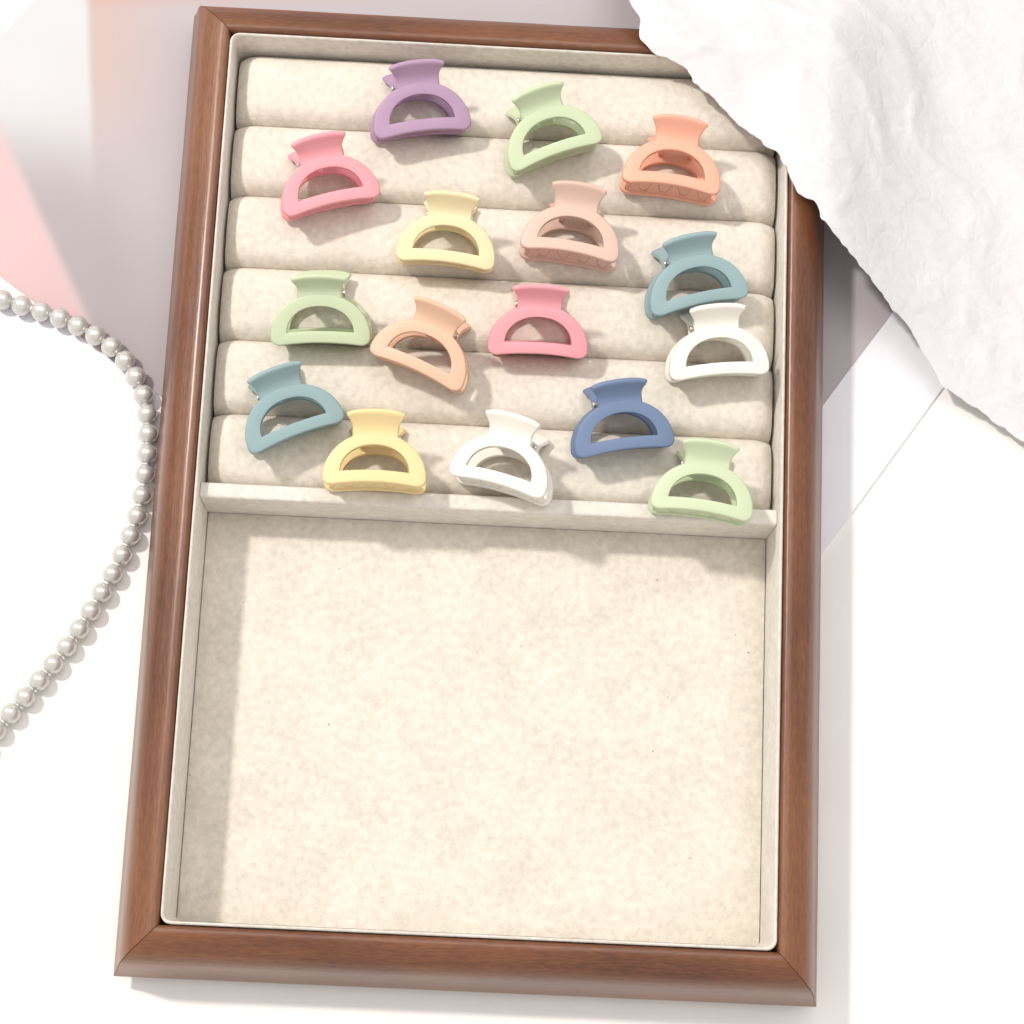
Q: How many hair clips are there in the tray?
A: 16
